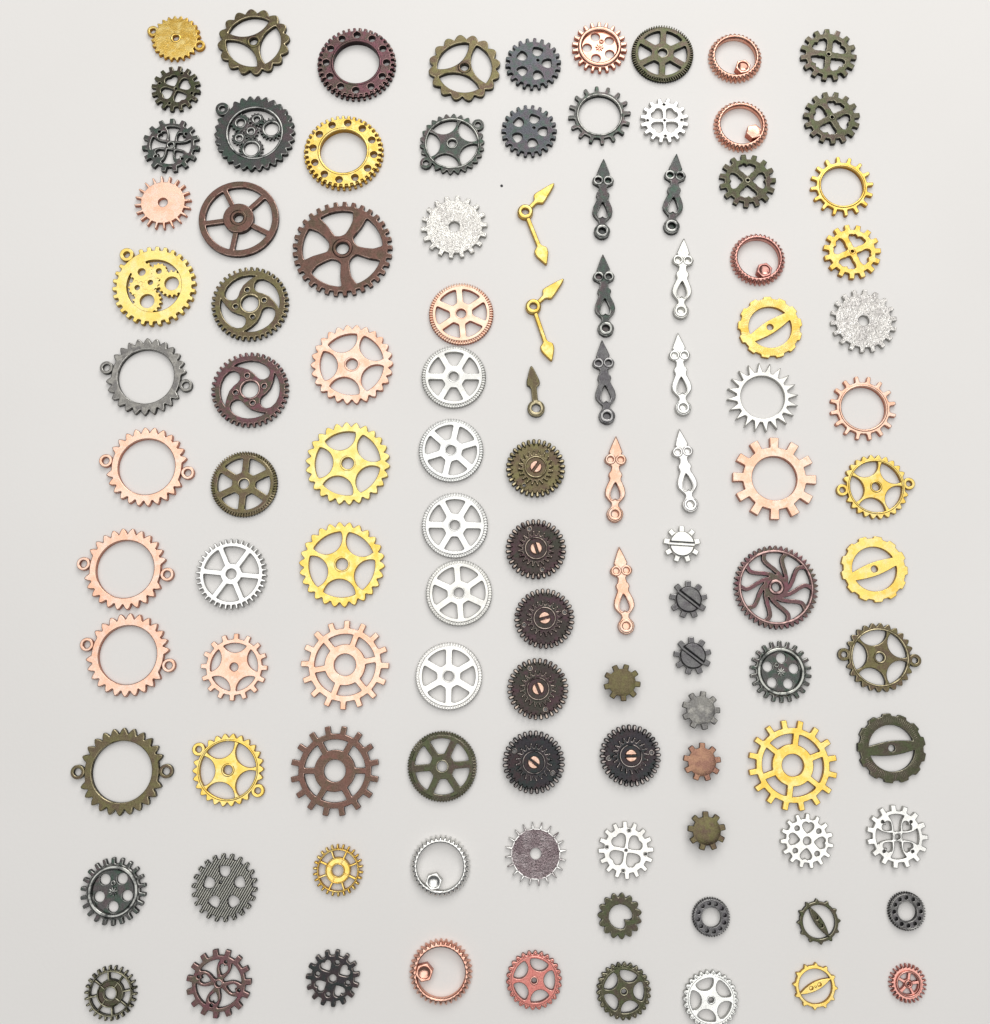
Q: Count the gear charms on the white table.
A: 97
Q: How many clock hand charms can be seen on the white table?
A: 12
